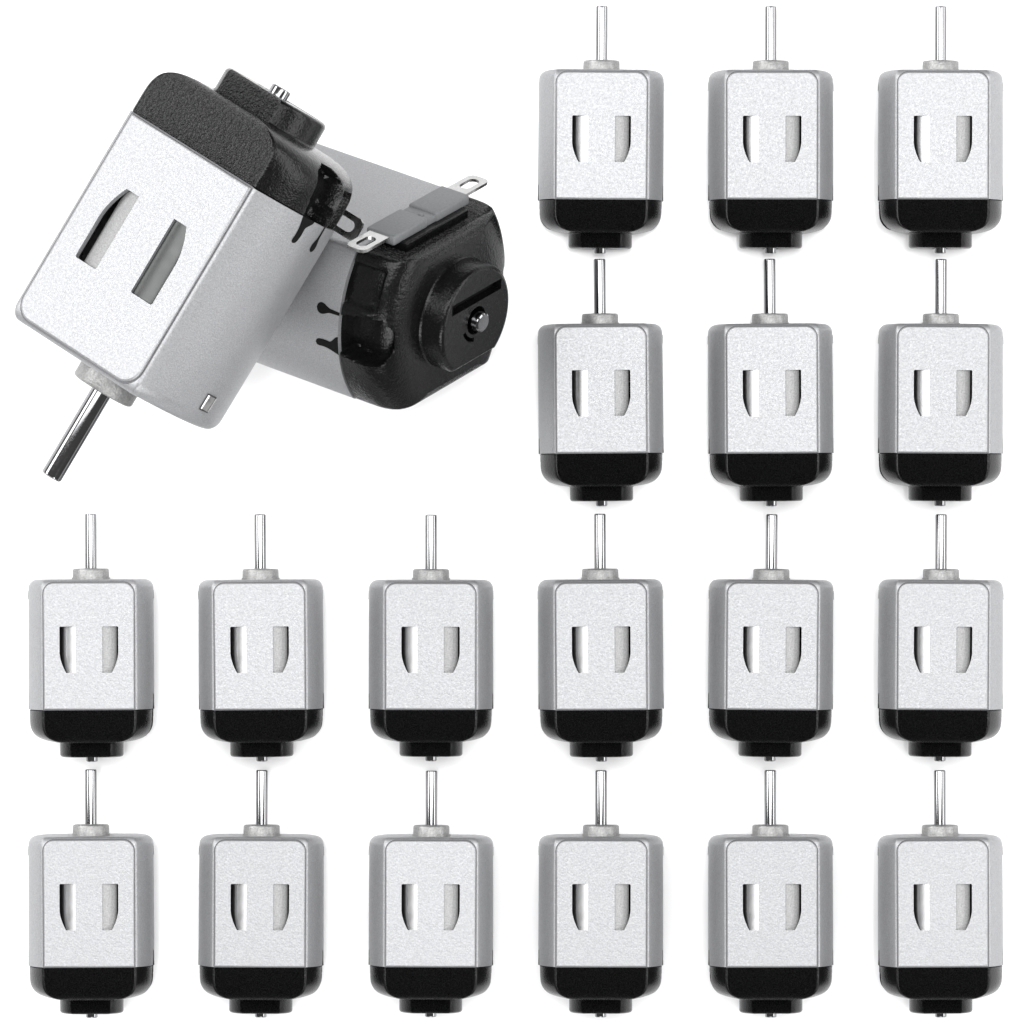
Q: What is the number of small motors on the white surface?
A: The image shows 18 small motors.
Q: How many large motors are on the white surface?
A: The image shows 2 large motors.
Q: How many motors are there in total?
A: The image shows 20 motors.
